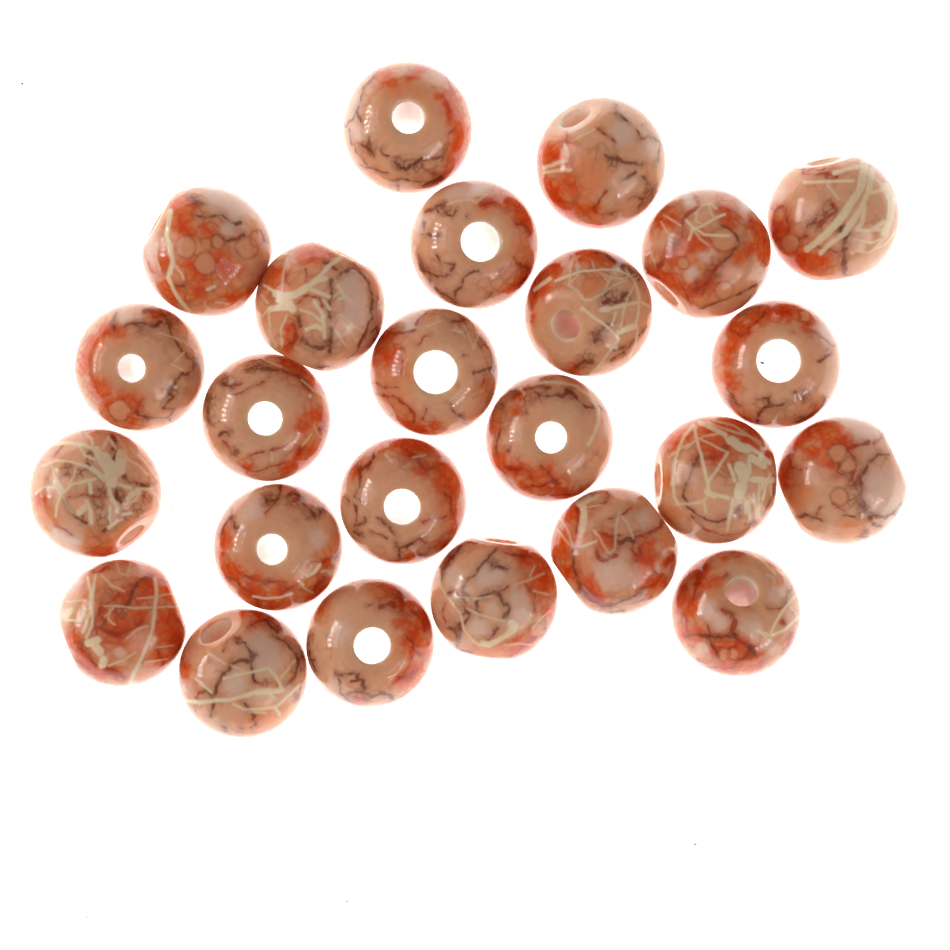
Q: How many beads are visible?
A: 24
